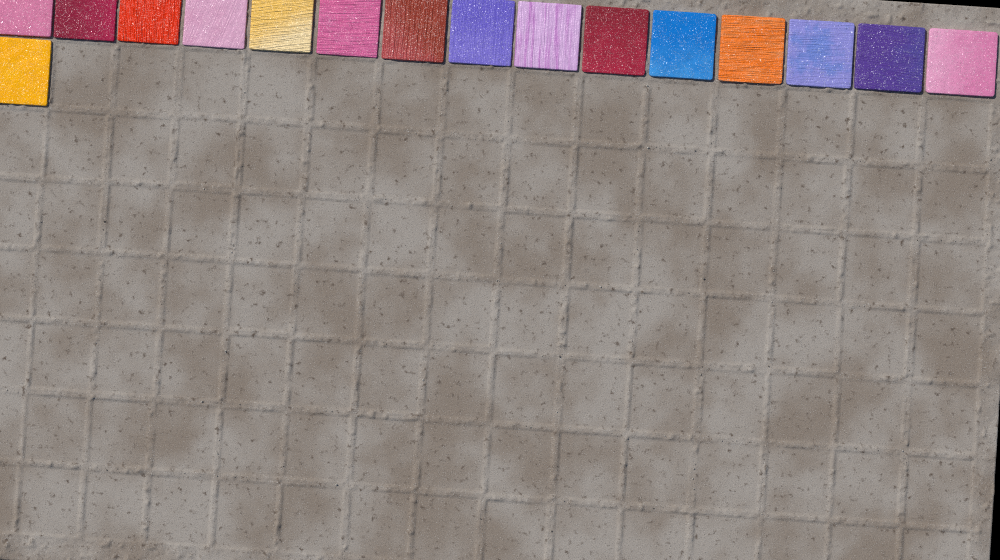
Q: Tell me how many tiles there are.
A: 16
